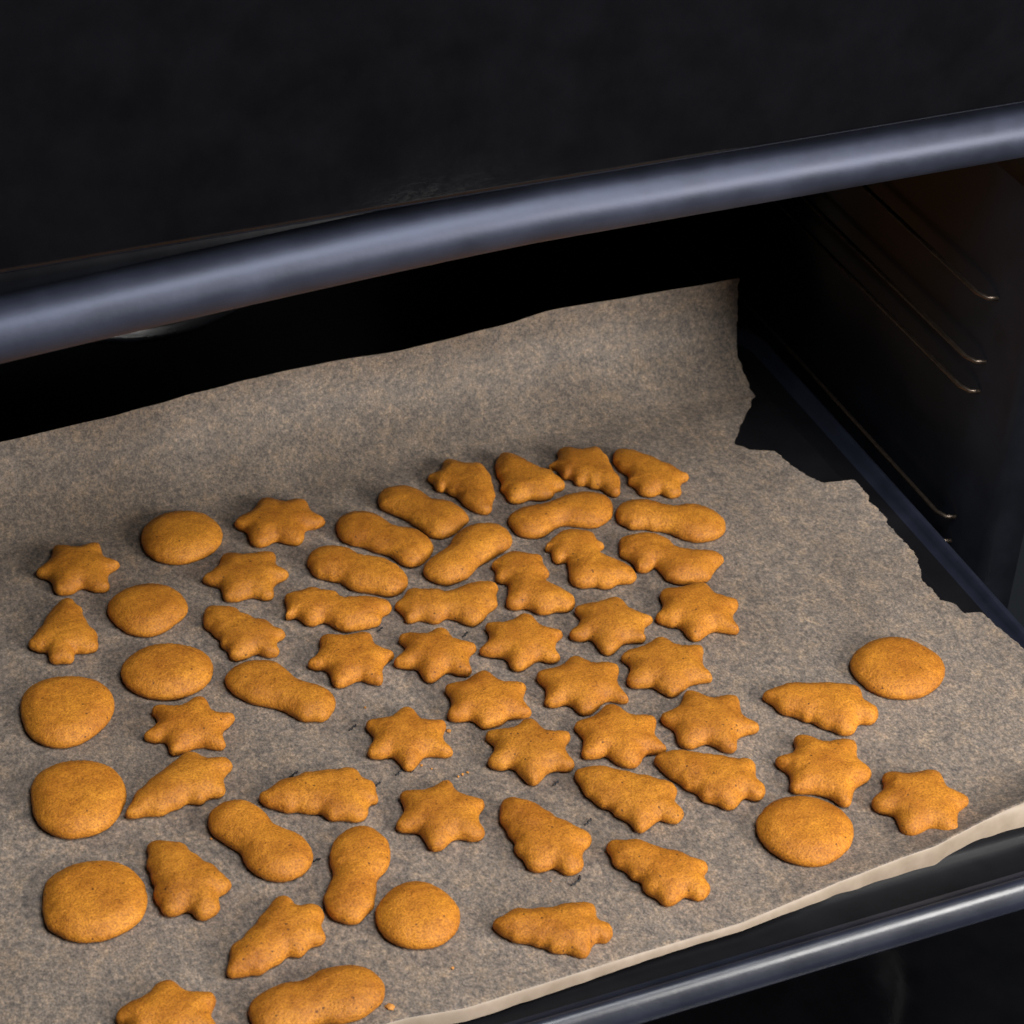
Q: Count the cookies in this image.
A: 60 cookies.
